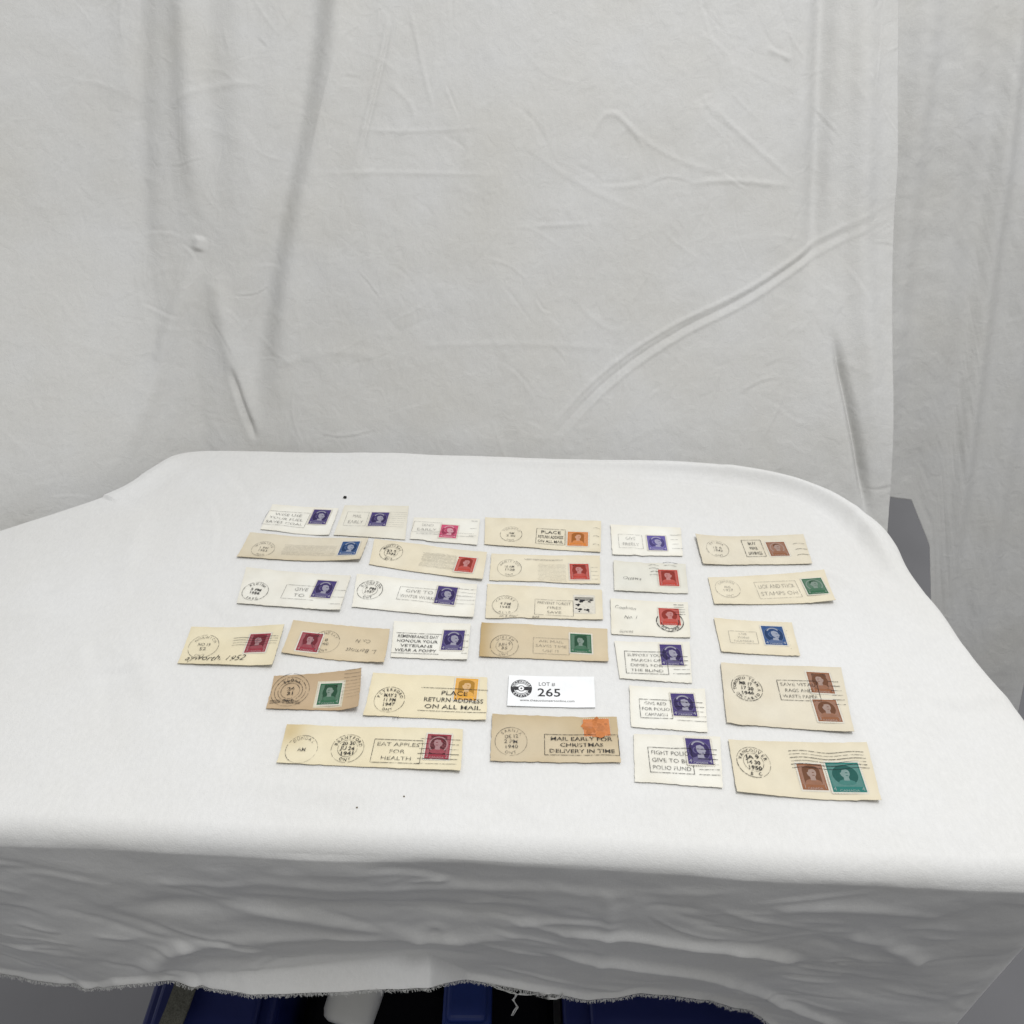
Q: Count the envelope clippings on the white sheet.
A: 29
